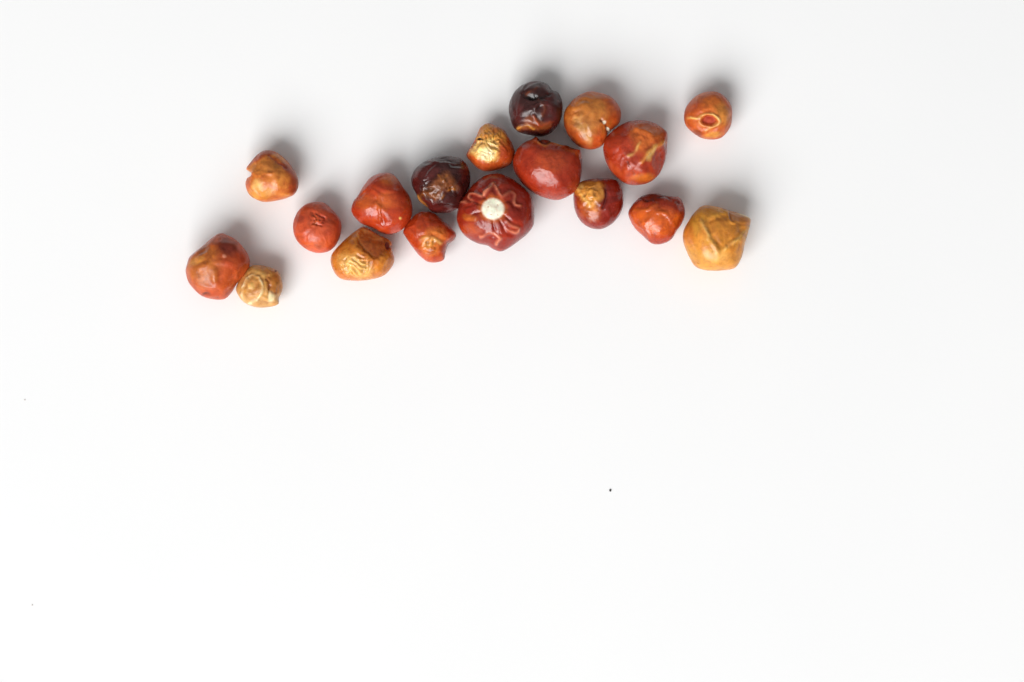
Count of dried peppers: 18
